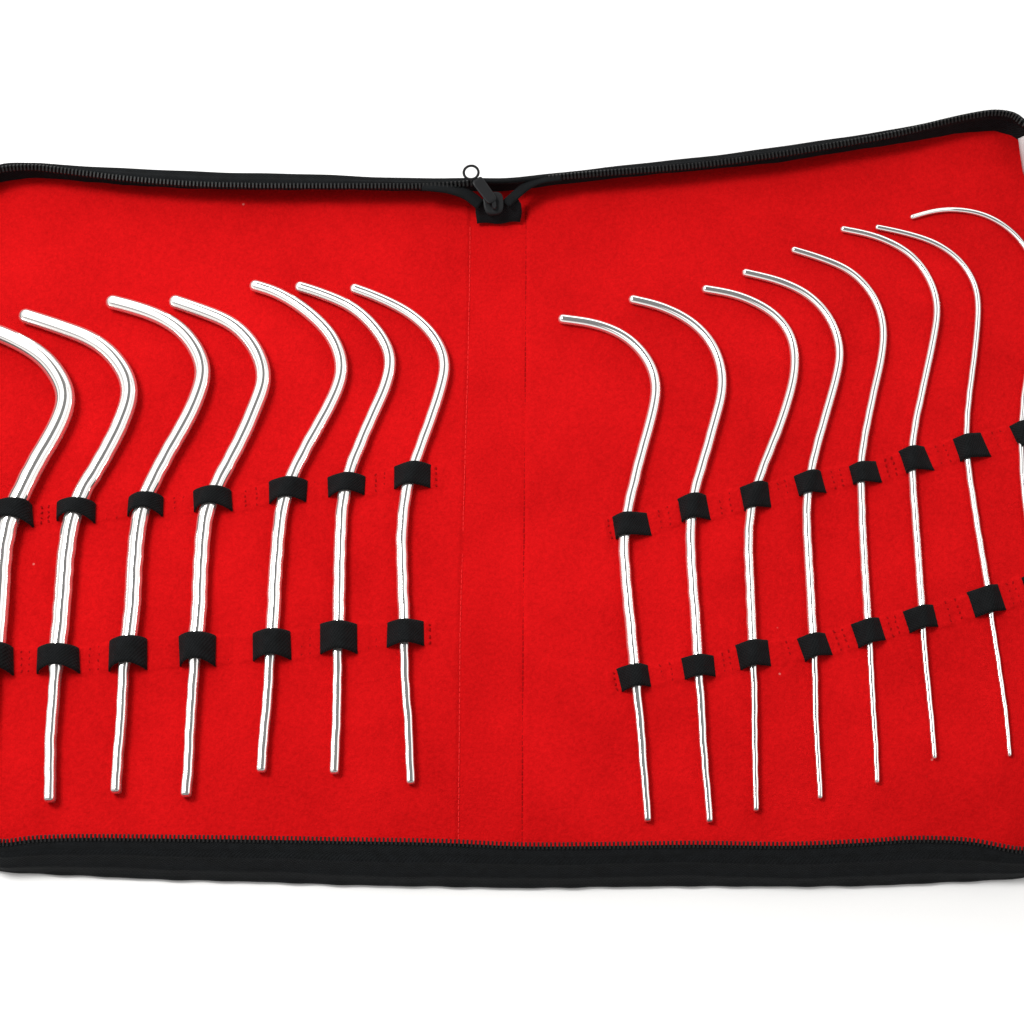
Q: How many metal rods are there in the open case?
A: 15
